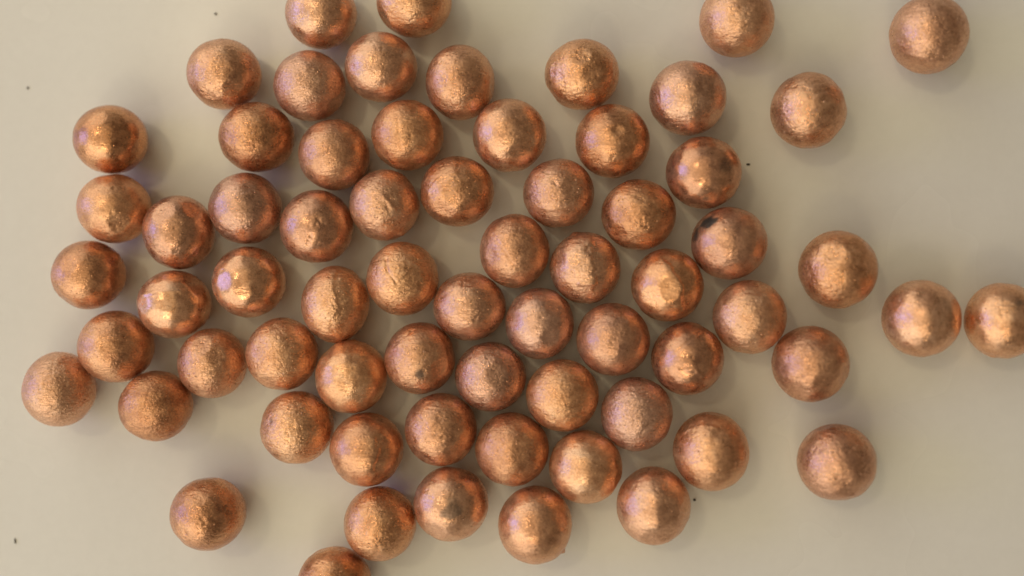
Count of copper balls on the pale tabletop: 67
